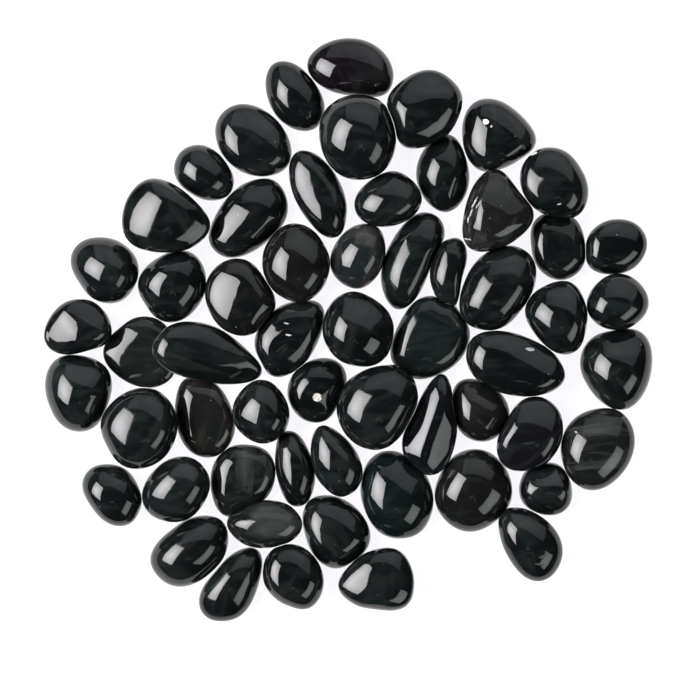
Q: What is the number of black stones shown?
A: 59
